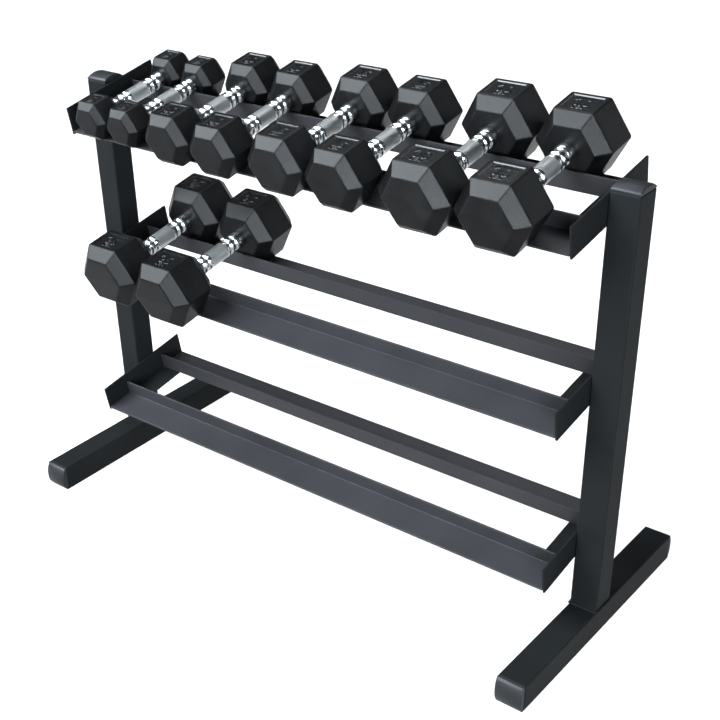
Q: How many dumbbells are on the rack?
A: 10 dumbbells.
